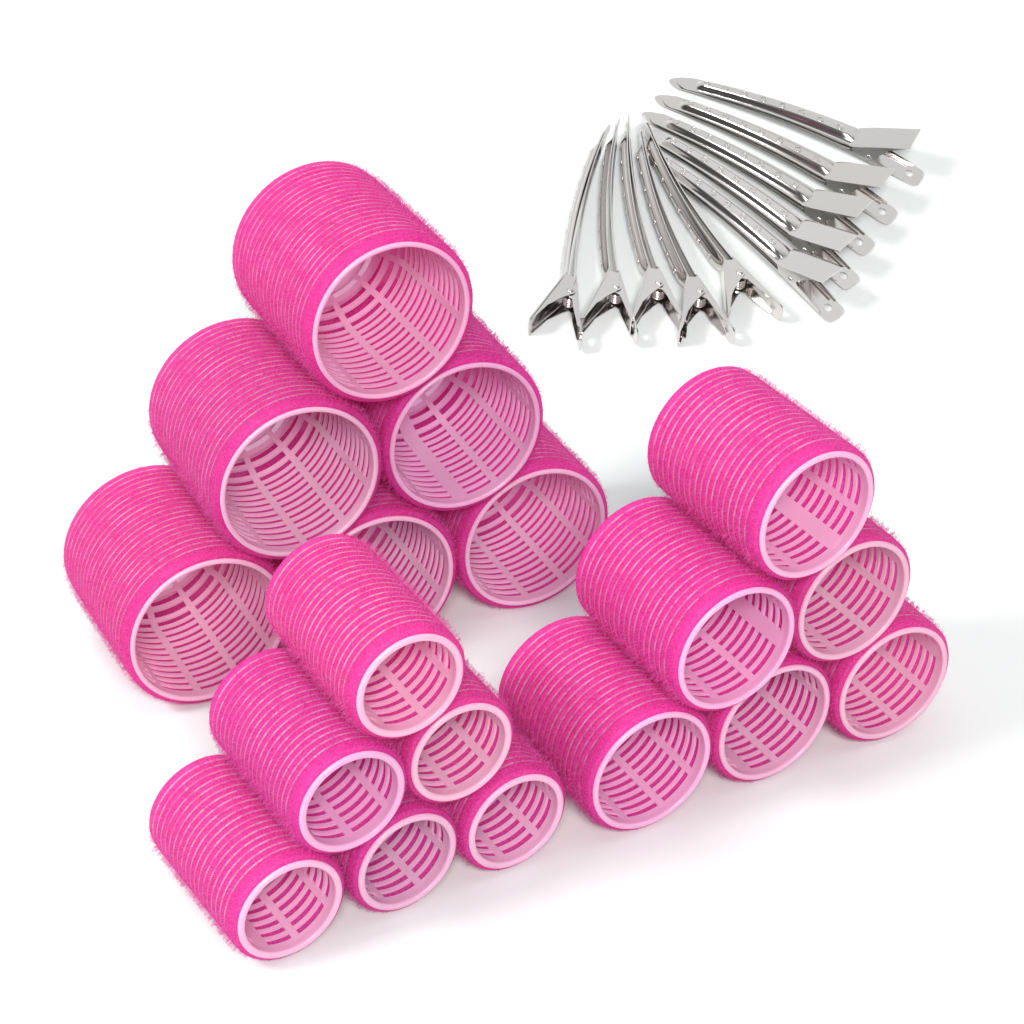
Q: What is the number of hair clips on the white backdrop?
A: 10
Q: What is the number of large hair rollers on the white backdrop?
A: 6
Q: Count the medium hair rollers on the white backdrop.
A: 6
